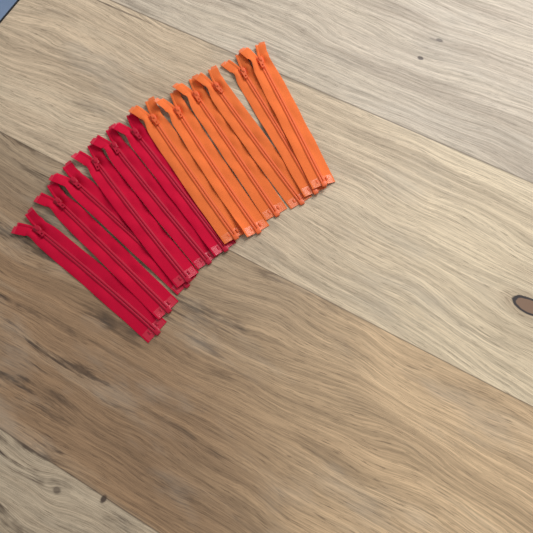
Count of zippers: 12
